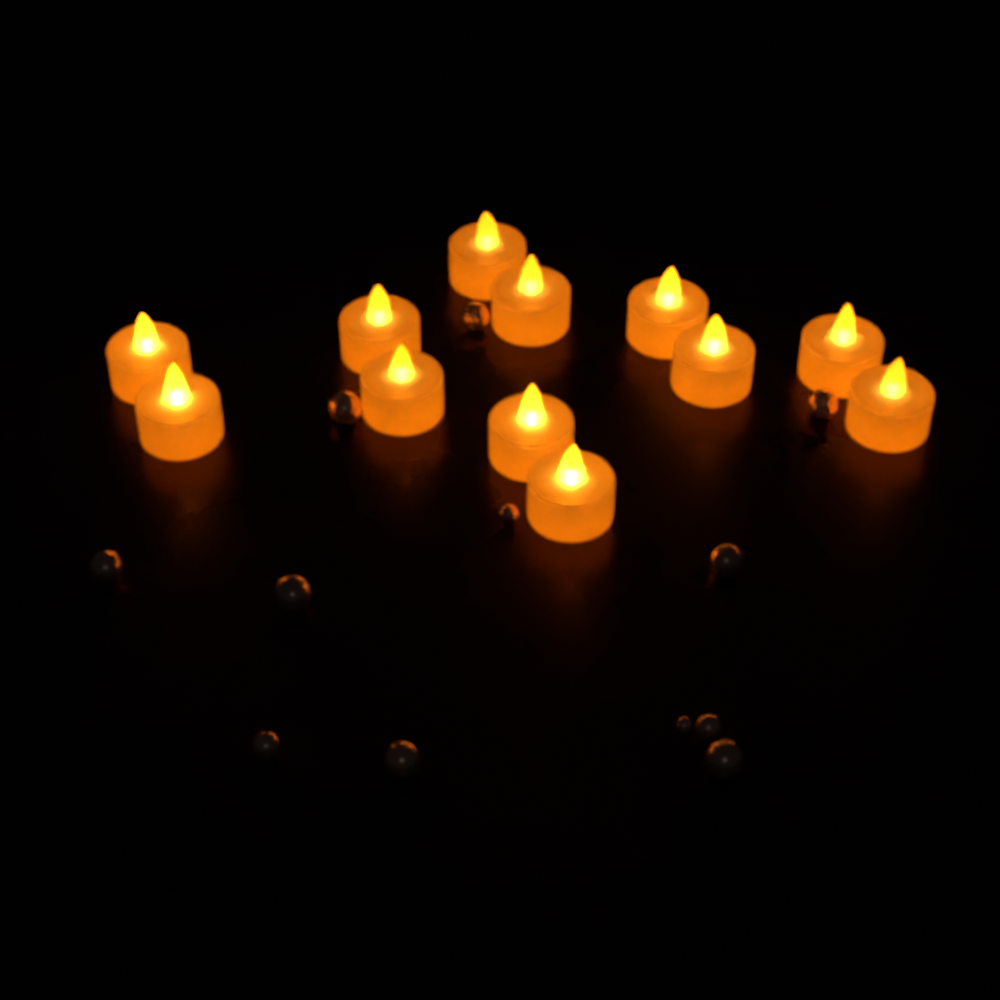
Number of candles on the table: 12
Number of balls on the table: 12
